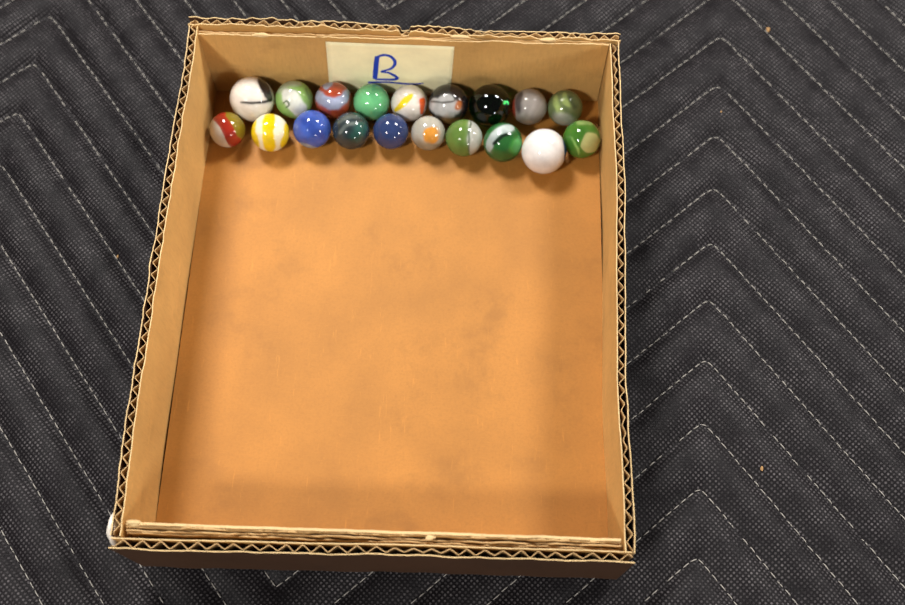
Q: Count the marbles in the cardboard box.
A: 19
